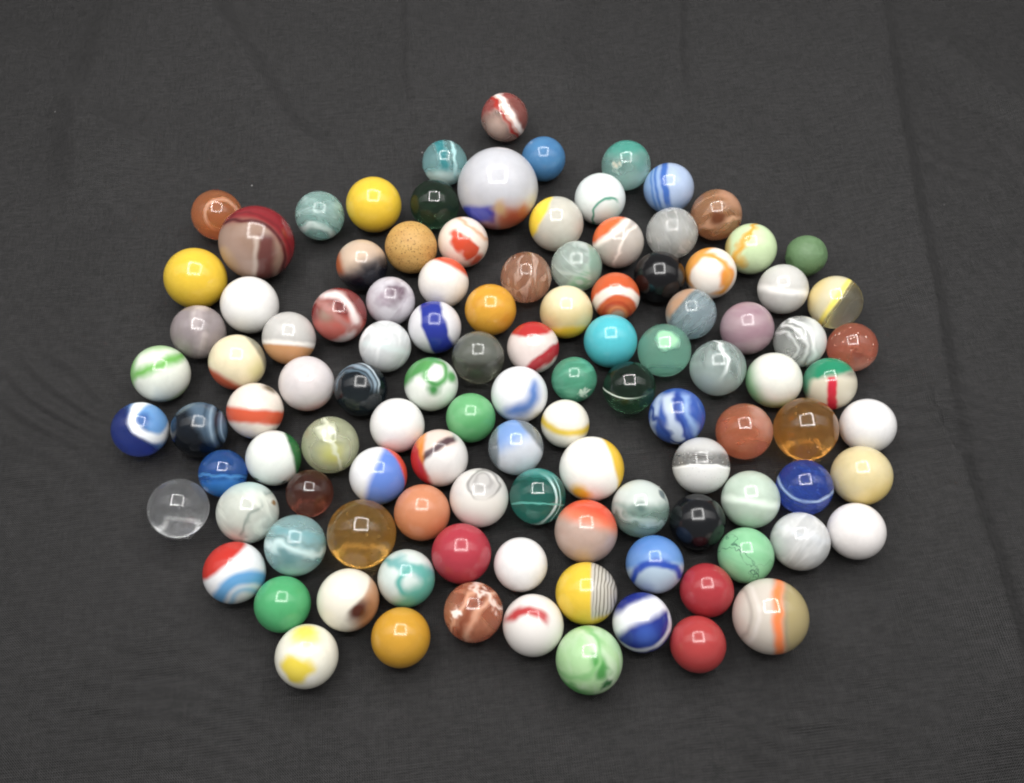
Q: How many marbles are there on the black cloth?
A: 110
